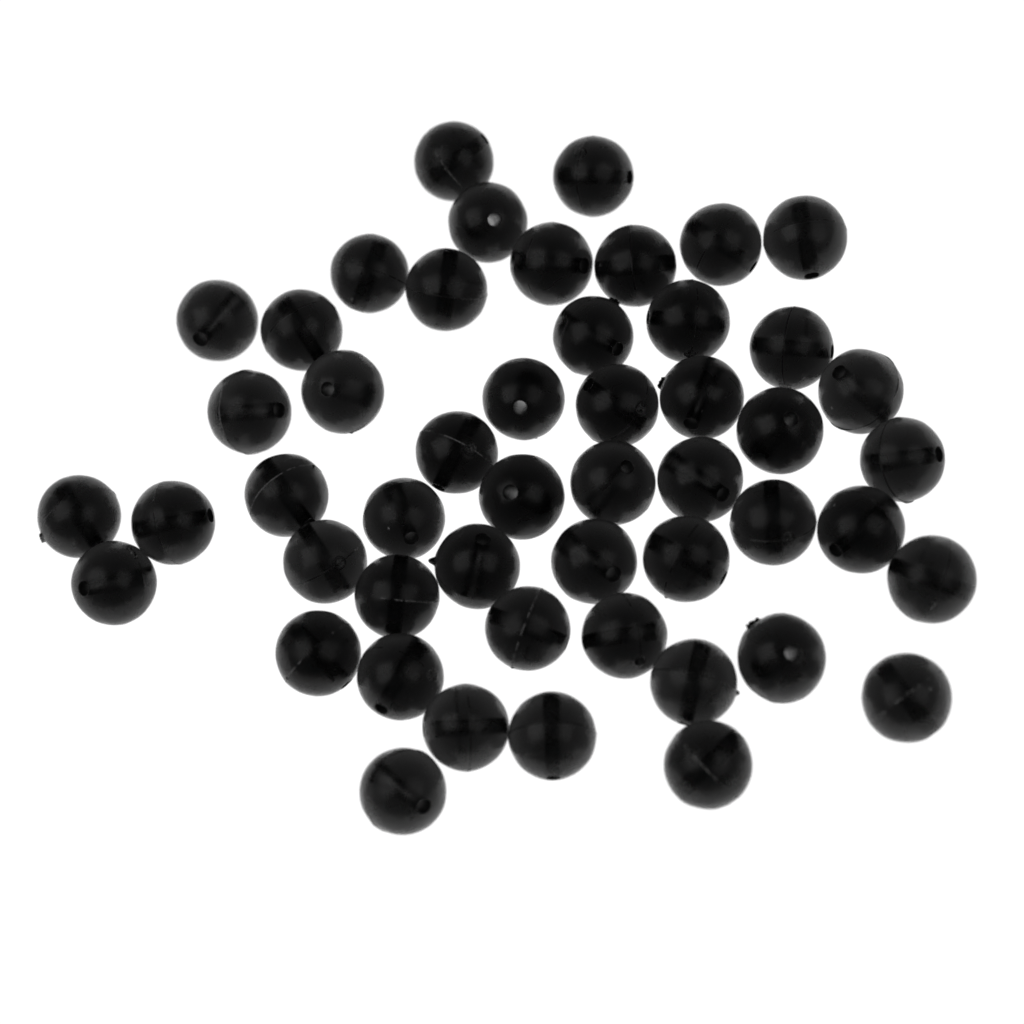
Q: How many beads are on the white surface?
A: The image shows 50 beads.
